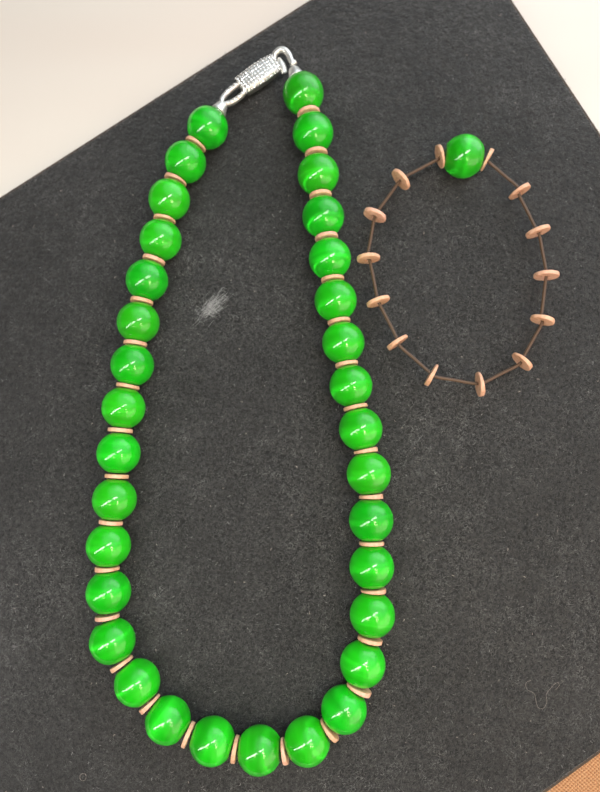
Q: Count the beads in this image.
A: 34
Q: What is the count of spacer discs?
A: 46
